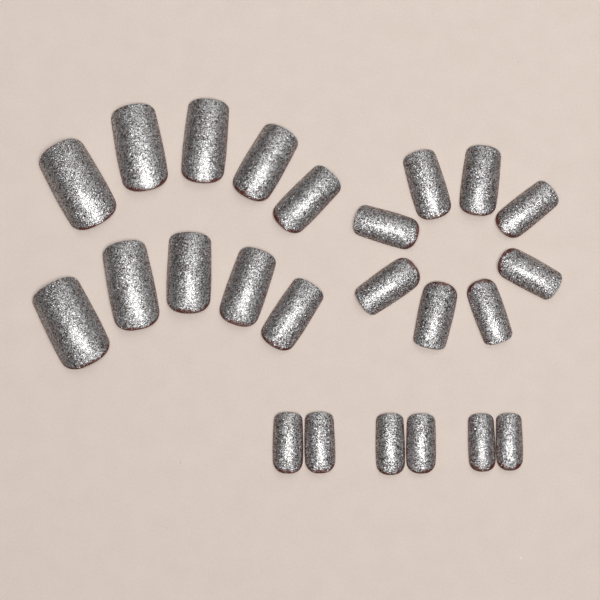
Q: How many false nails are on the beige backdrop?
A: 24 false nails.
